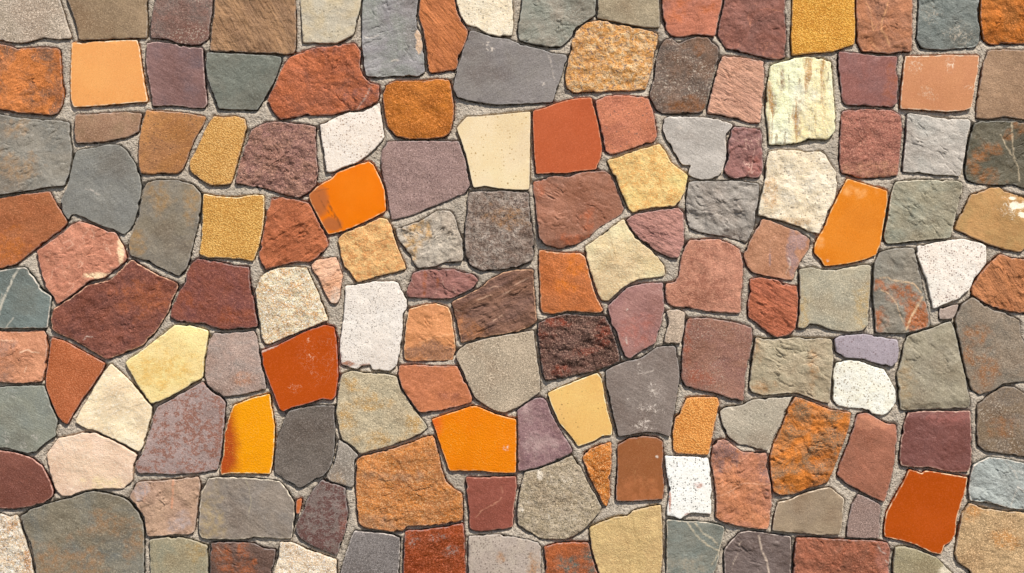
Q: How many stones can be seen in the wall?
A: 147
